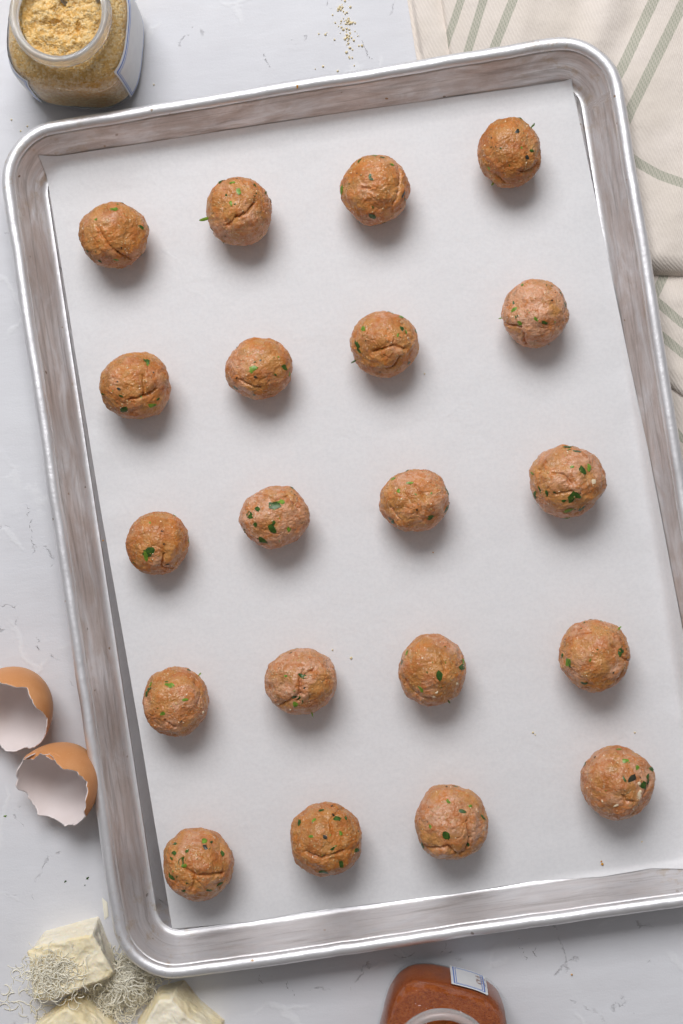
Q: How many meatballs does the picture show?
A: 20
